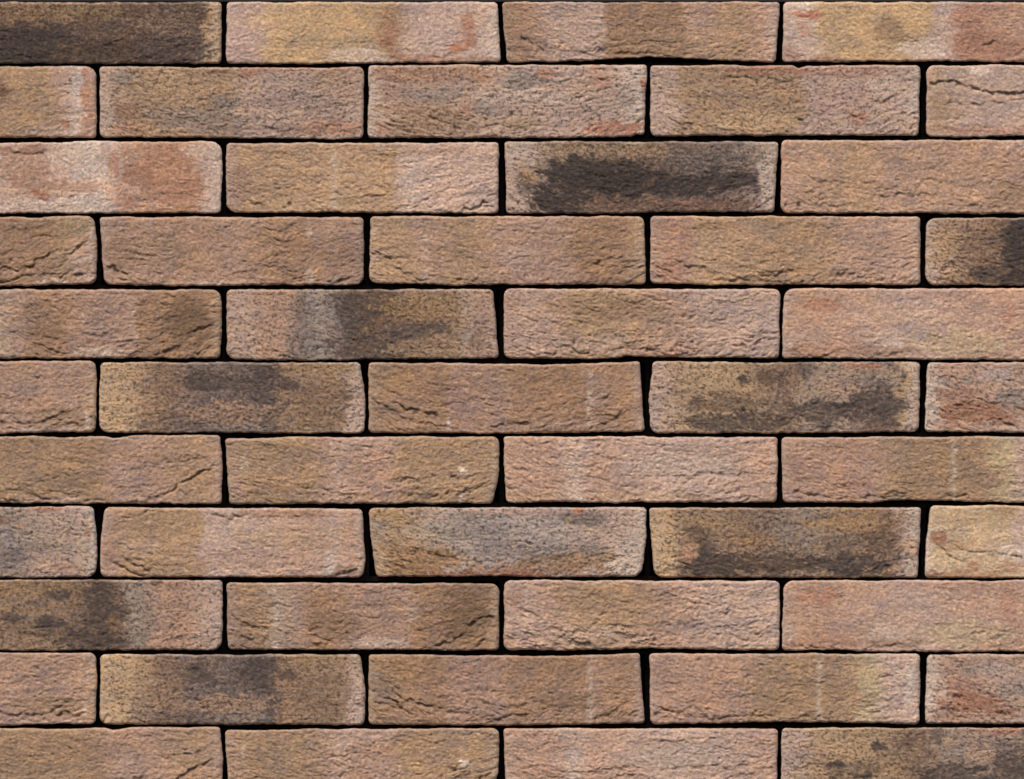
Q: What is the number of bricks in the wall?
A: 49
